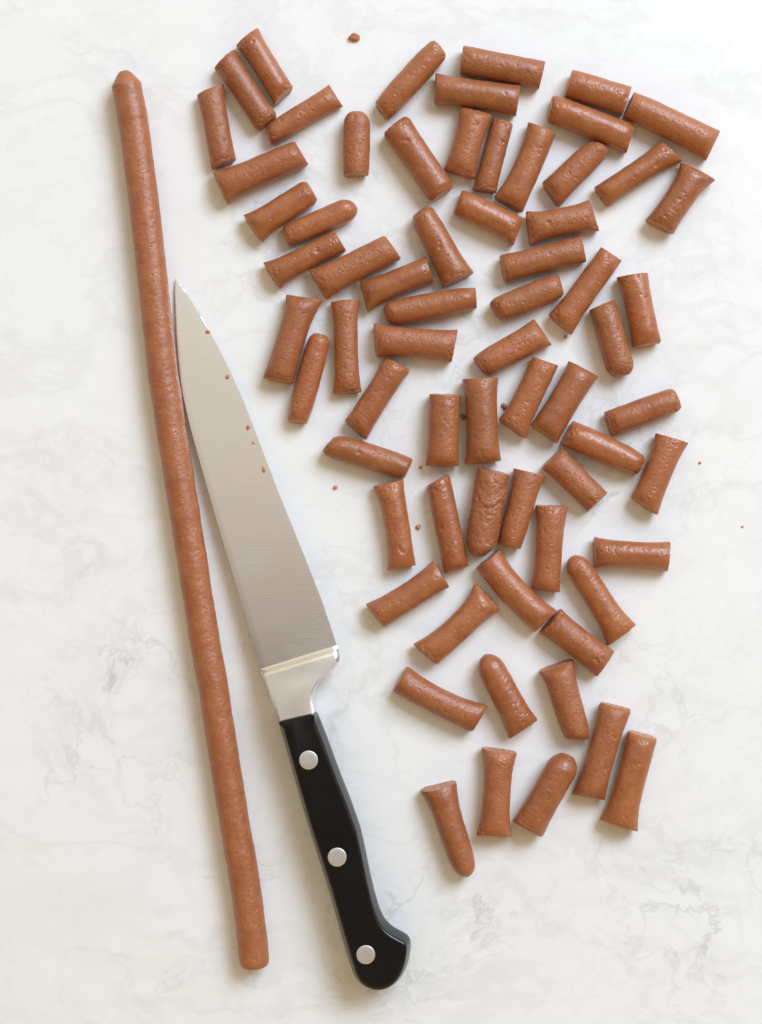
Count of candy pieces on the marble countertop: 67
